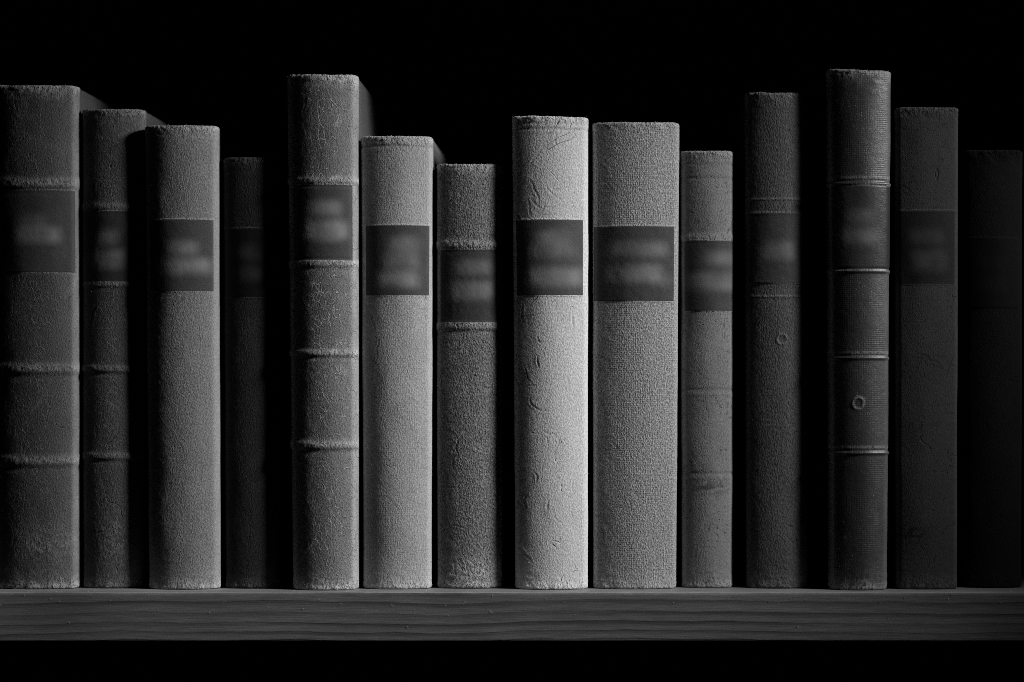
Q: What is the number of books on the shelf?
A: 14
